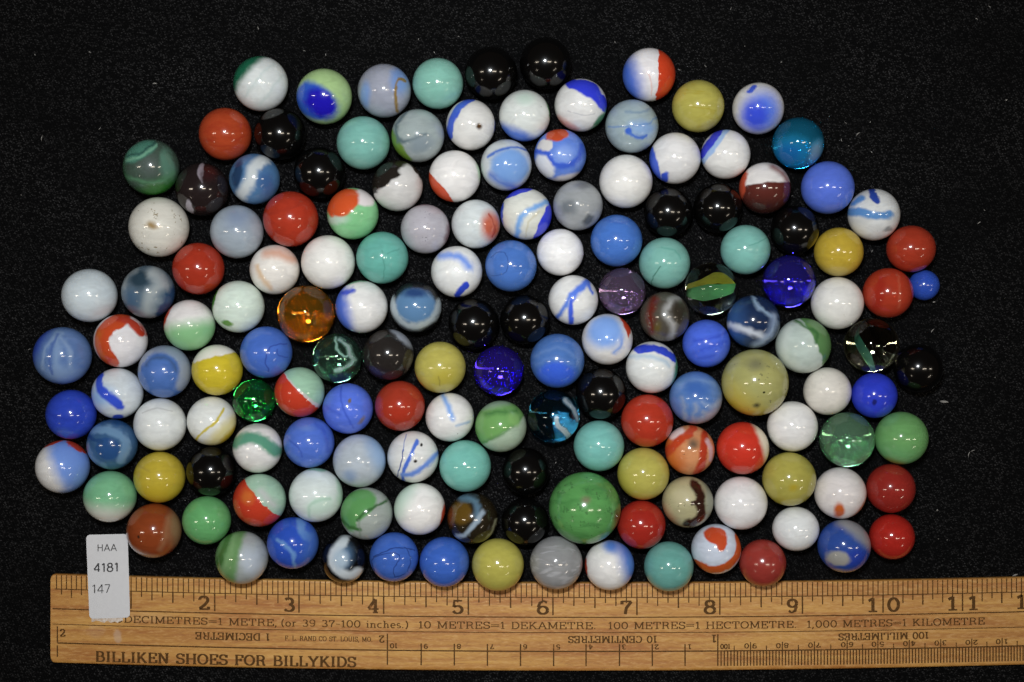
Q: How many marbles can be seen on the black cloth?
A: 153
